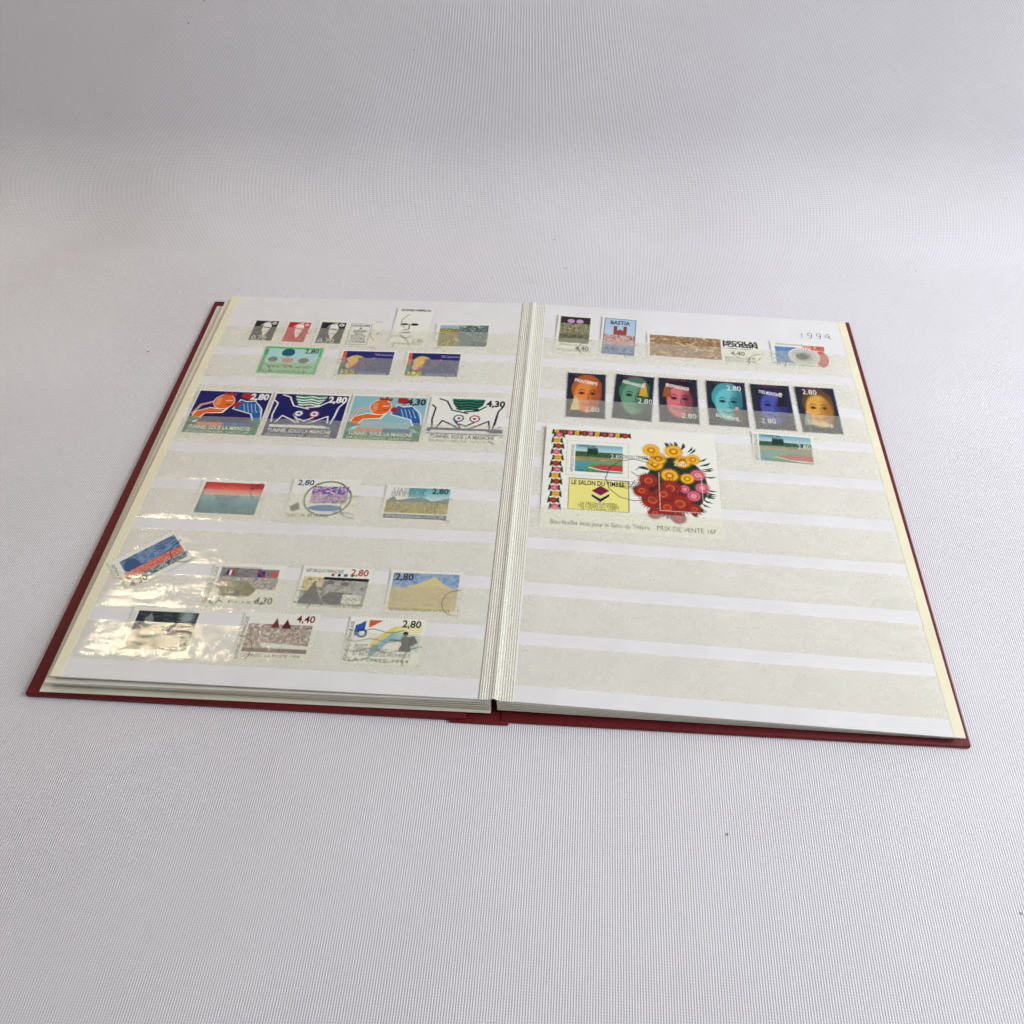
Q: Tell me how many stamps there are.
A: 33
